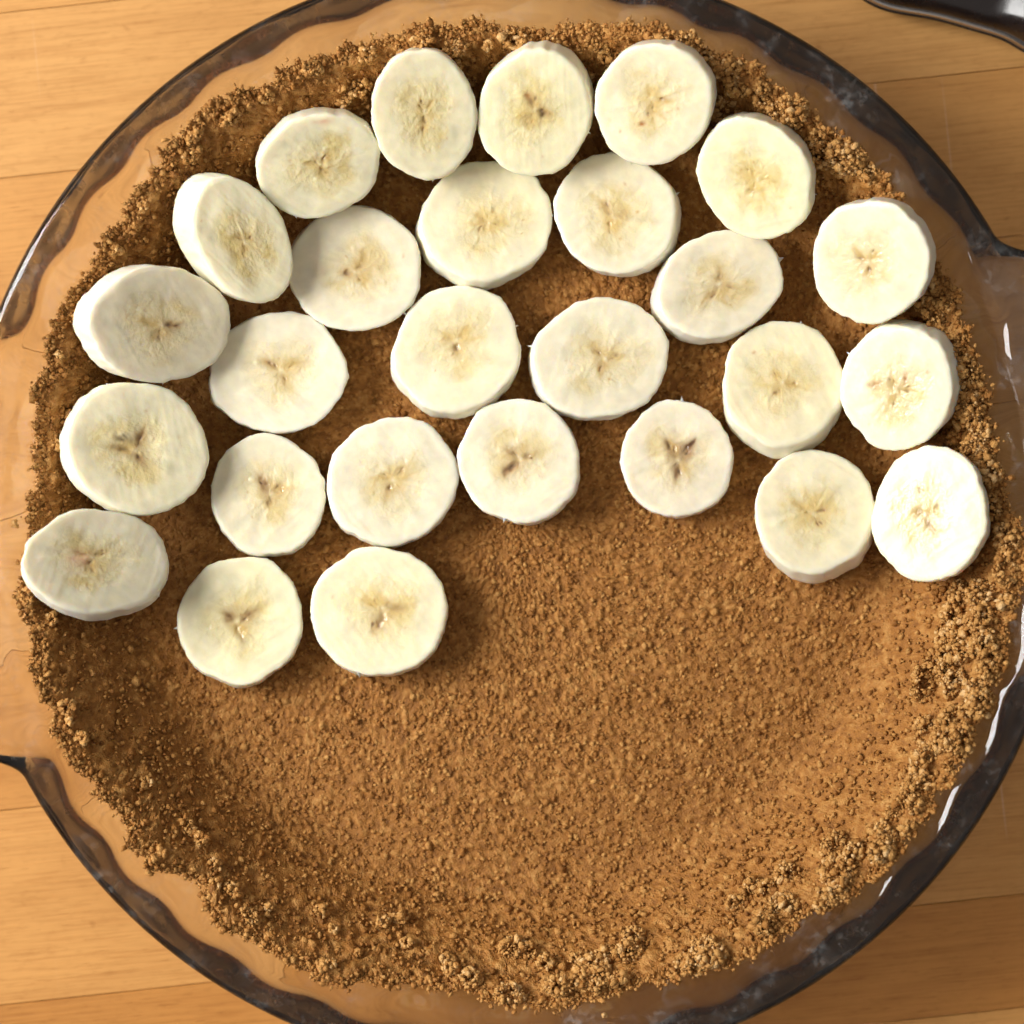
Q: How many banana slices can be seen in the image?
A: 27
